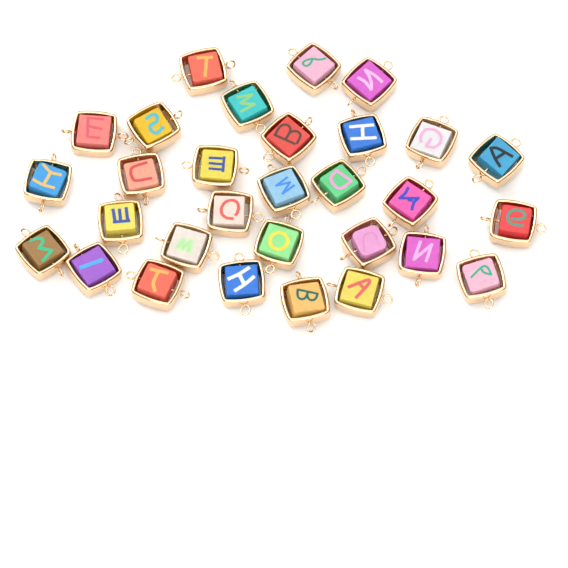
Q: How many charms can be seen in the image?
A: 30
